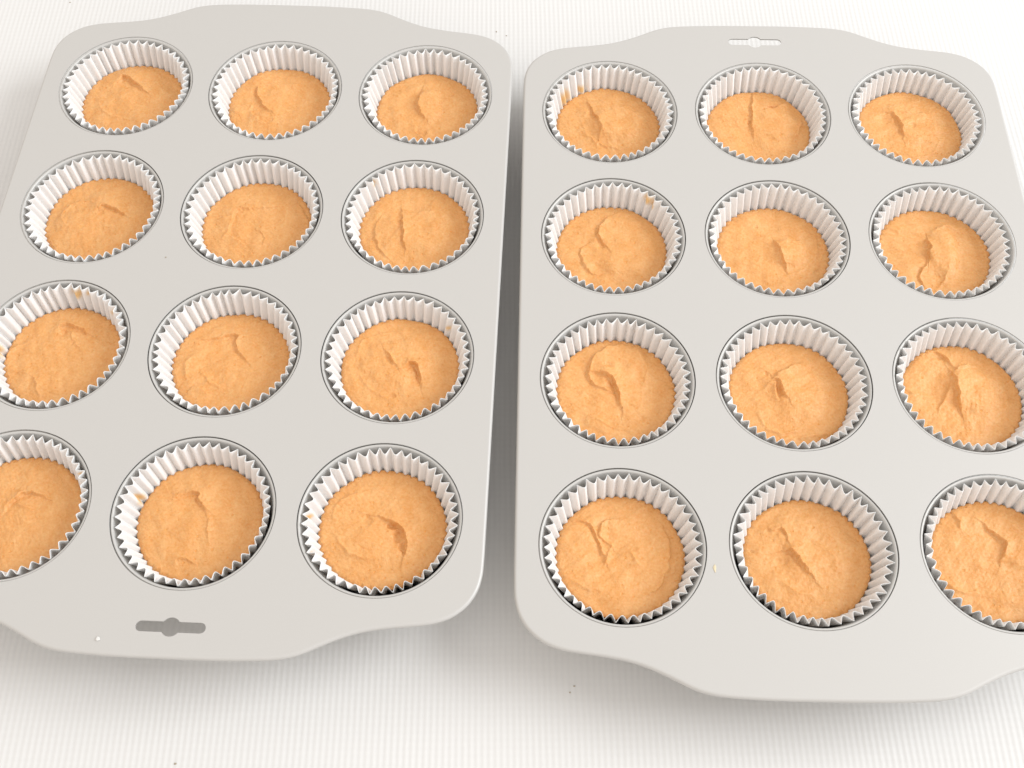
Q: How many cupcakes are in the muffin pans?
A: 24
